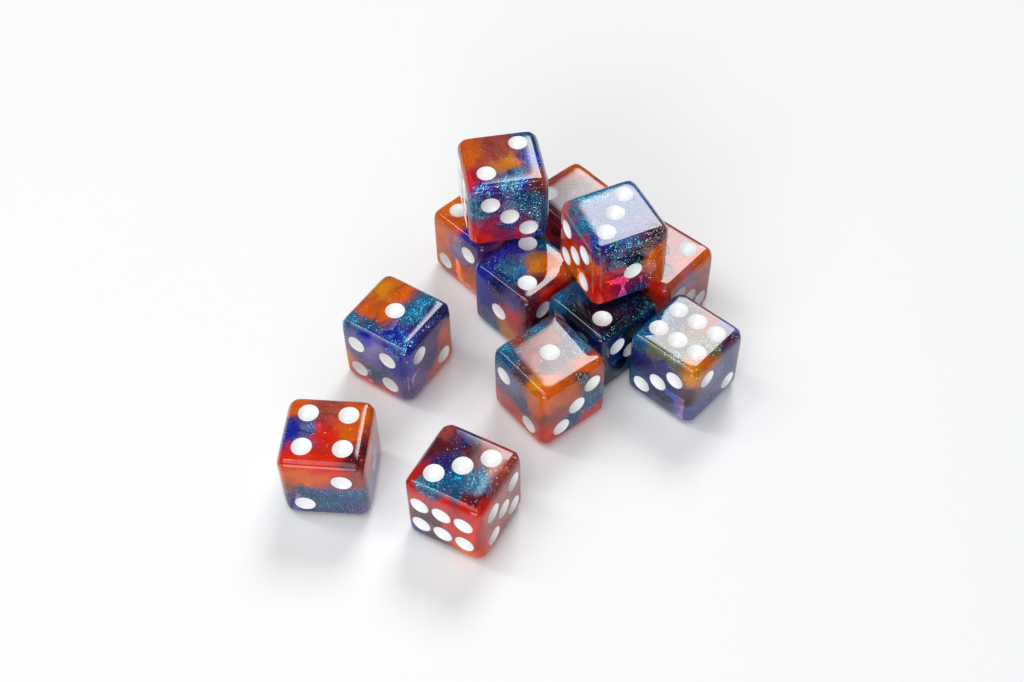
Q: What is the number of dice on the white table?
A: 12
